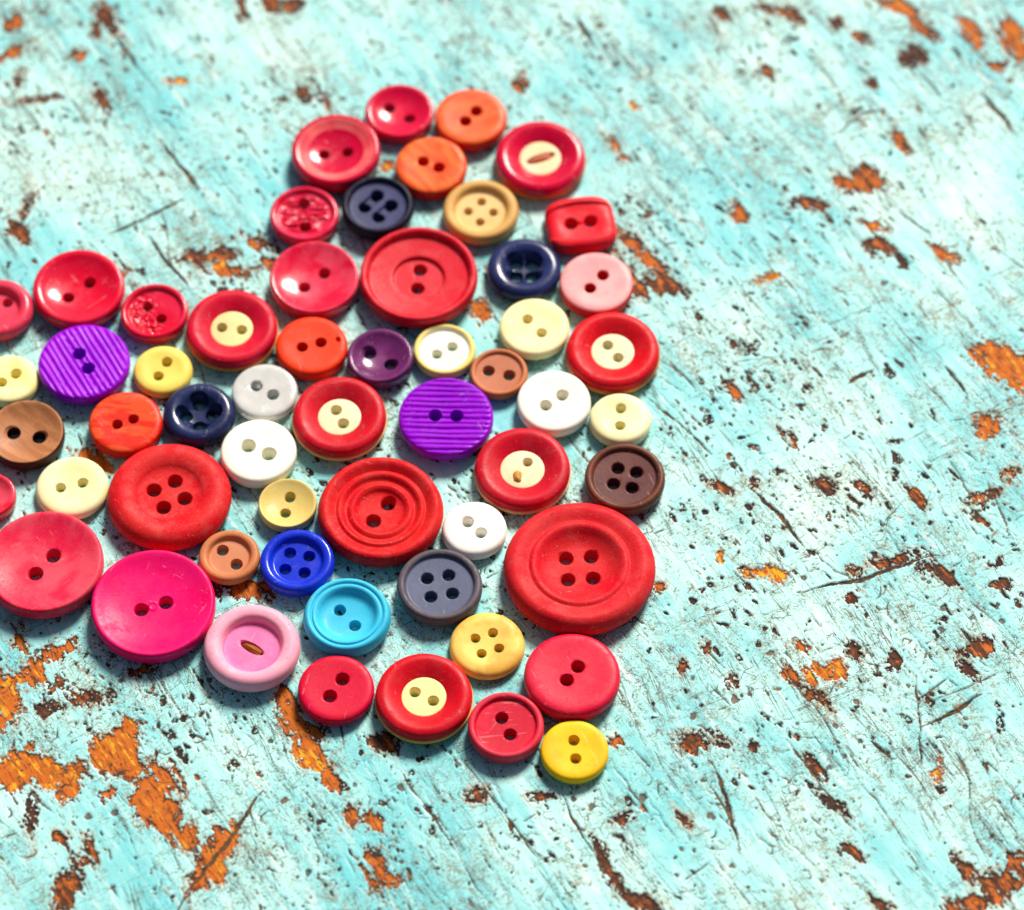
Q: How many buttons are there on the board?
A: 57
